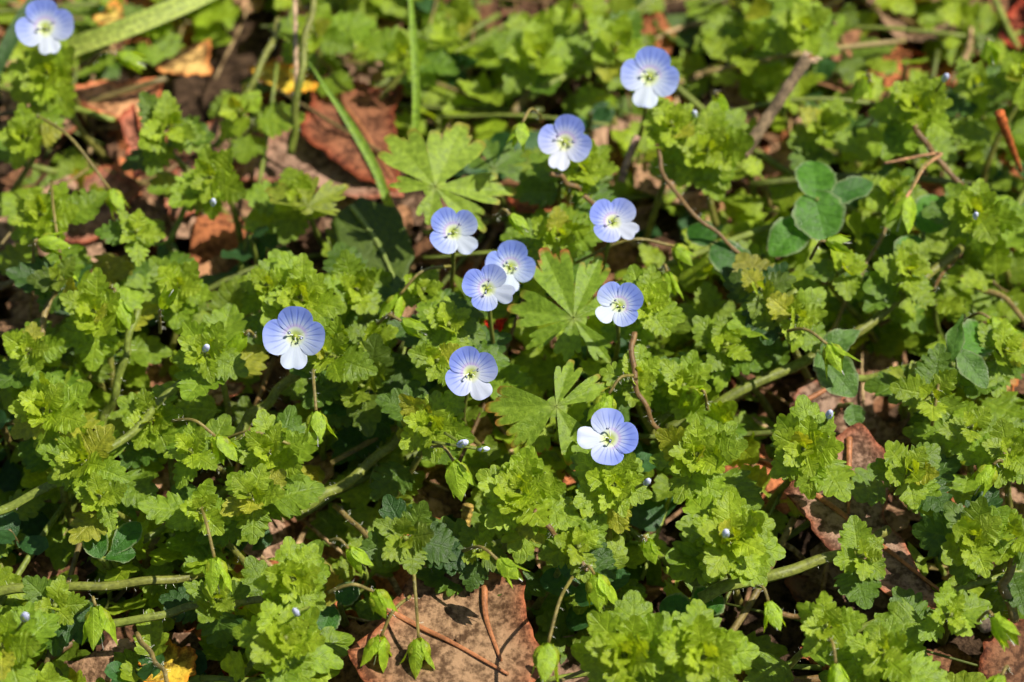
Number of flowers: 11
